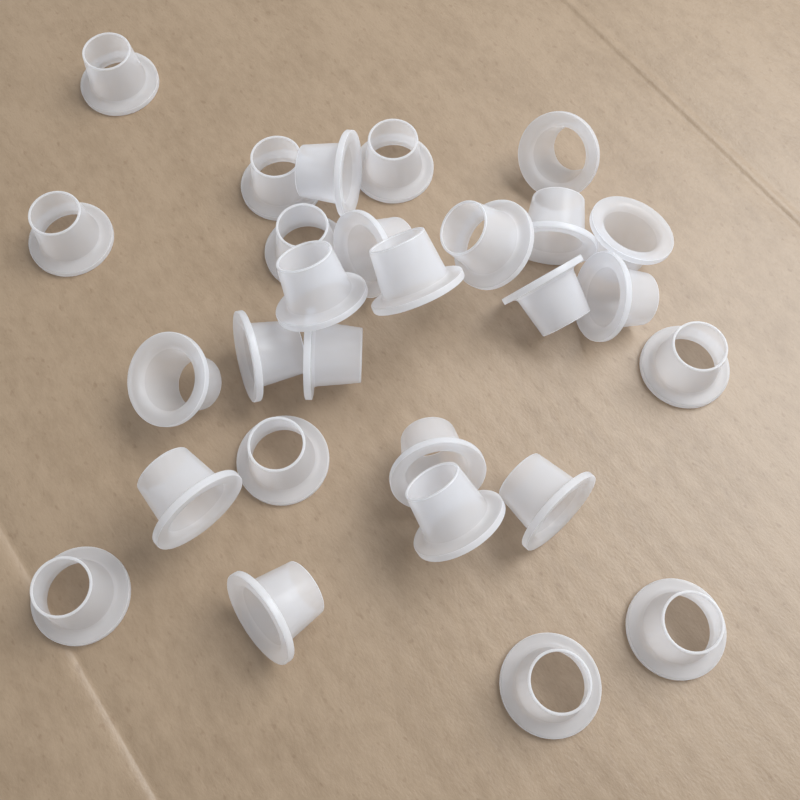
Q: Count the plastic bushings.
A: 28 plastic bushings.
